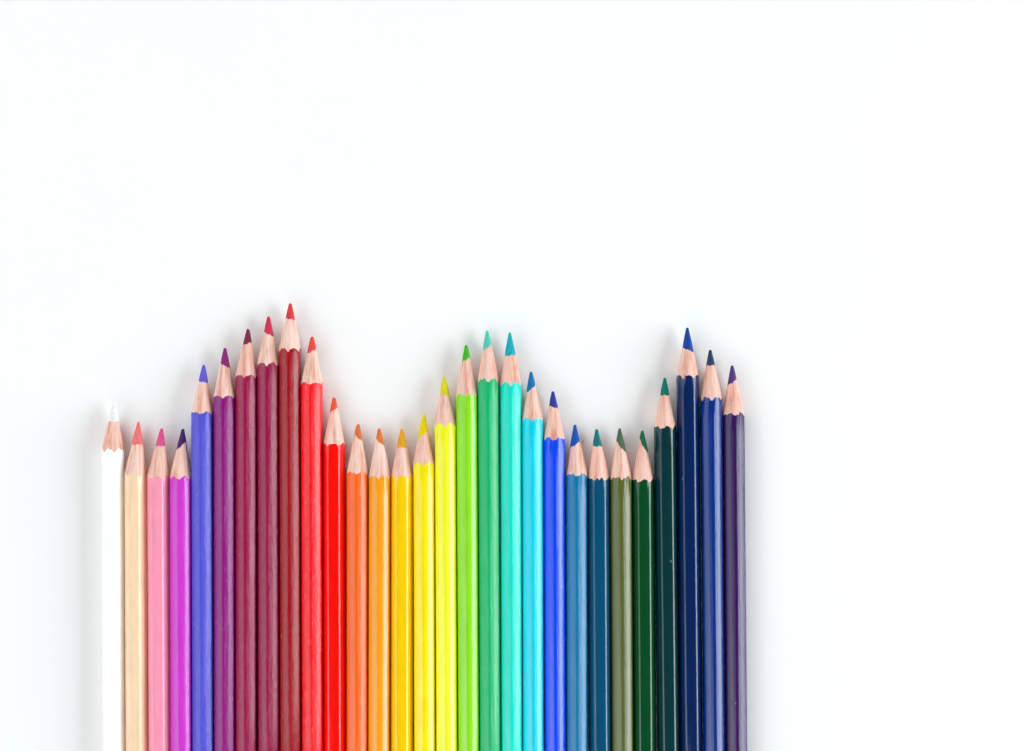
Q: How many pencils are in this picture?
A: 29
